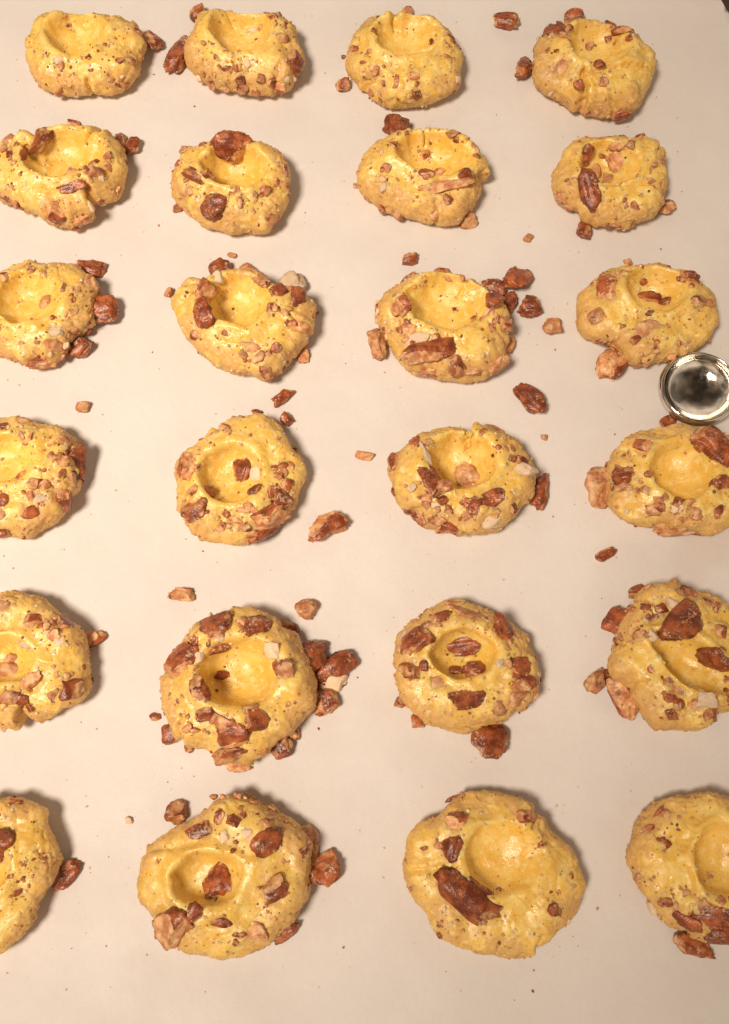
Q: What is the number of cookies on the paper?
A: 24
